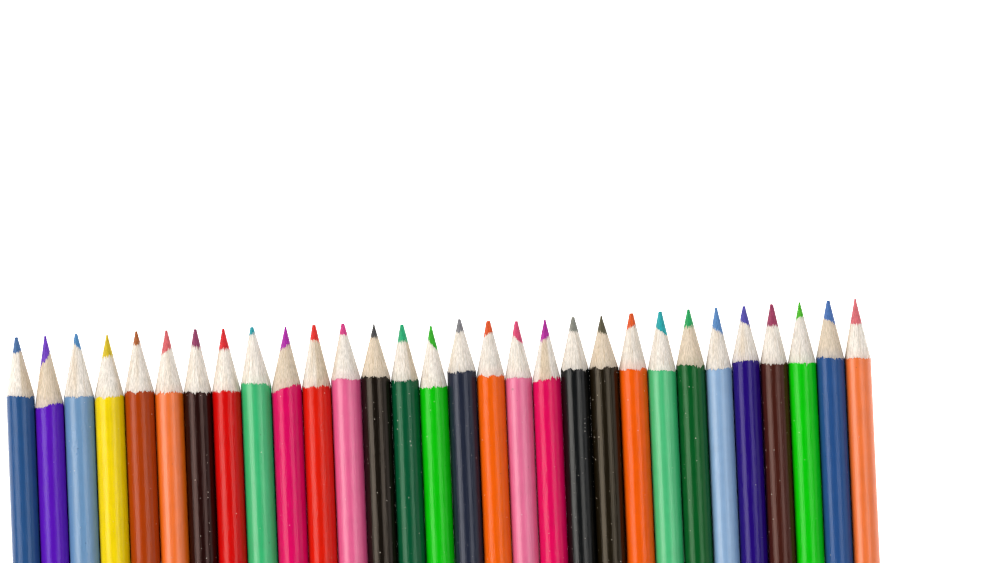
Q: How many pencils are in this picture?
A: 30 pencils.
